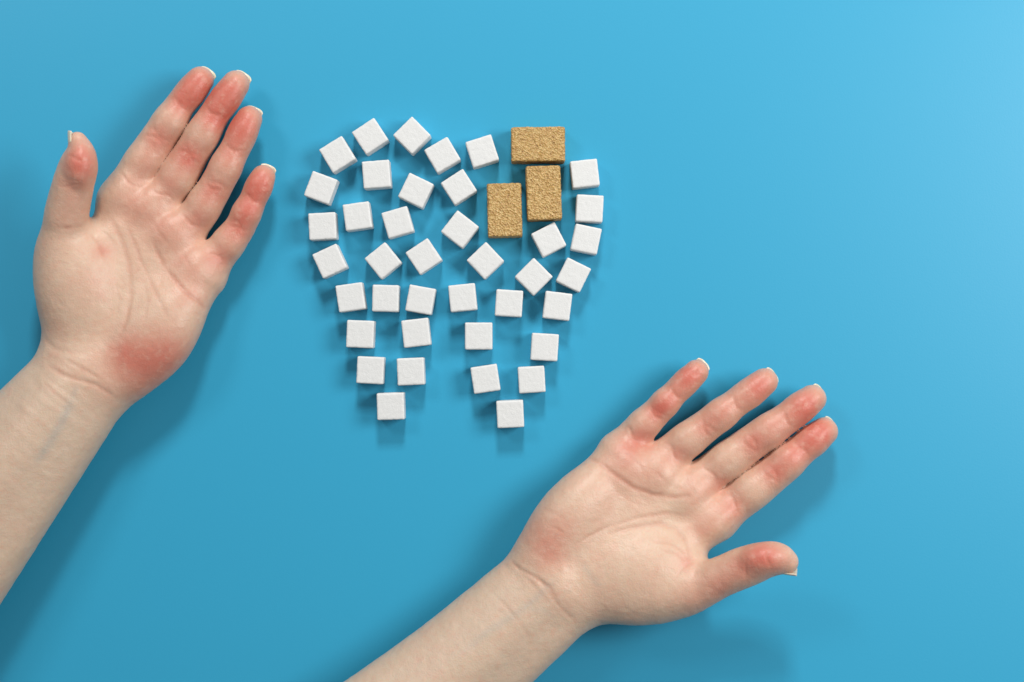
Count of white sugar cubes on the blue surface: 39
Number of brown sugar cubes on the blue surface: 3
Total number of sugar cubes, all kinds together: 42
